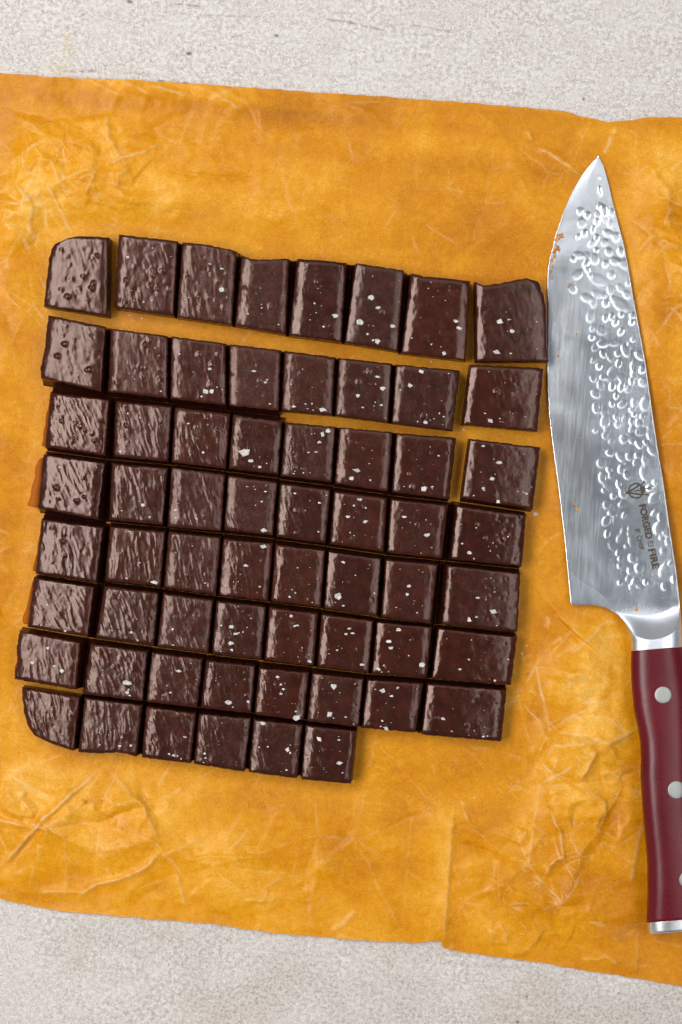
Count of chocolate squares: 62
